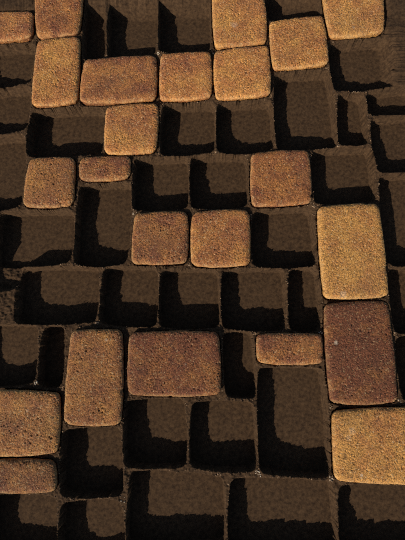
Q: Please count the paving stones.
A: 23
